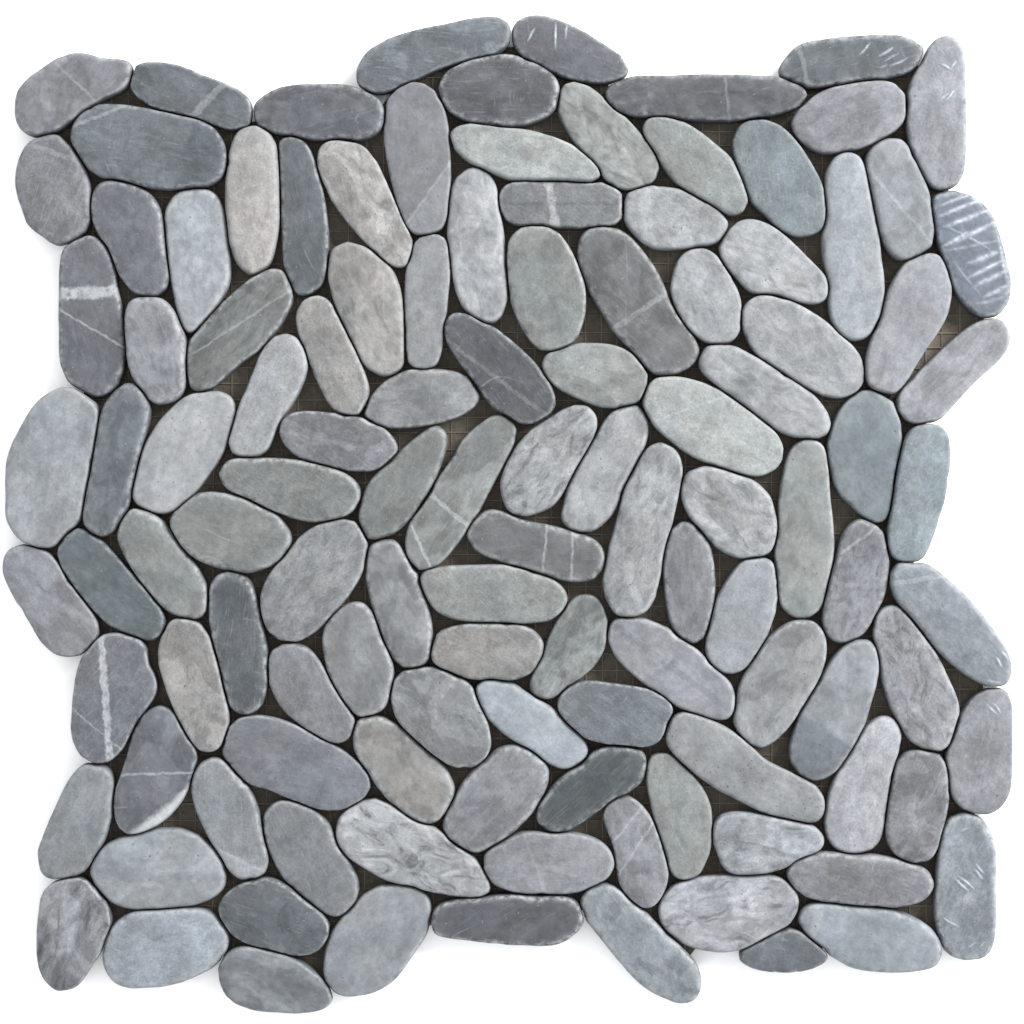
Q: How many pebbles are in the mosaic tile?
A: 117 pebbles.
